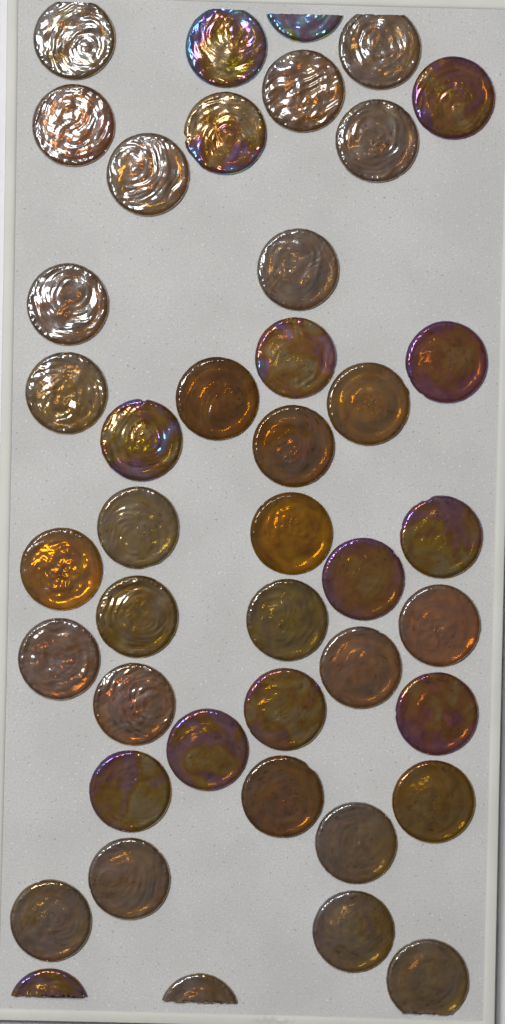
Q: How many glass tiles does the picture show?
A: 43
